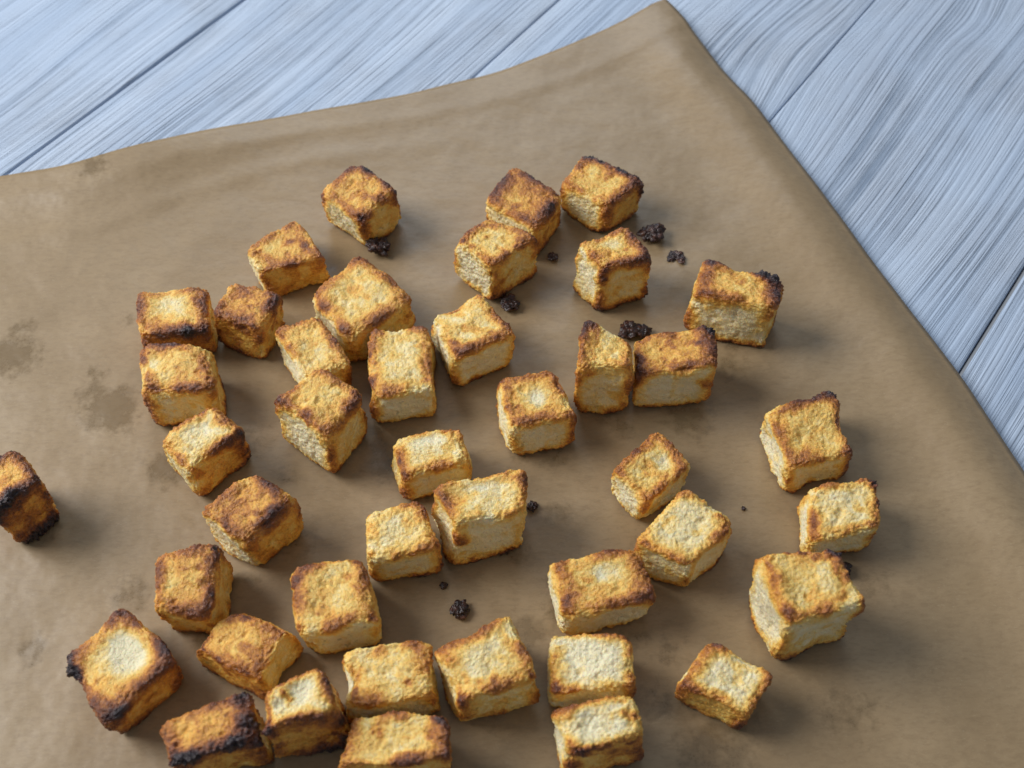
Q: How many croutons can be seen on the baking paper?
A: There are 42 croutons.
